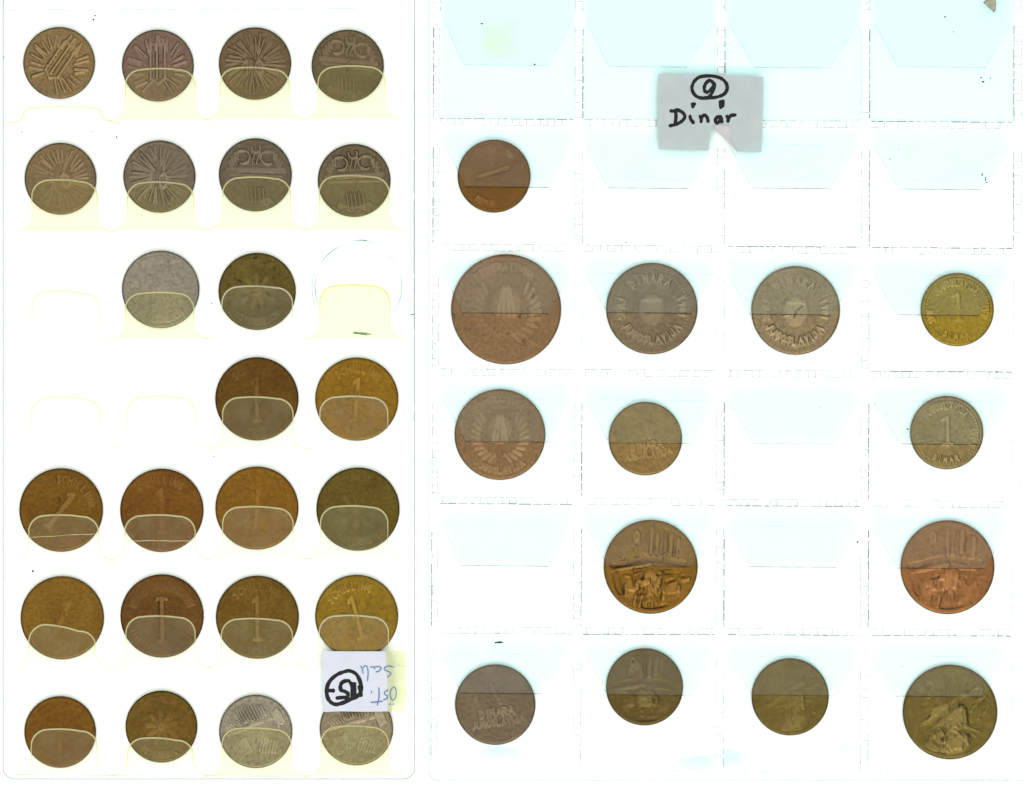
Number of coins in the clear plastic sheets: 38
